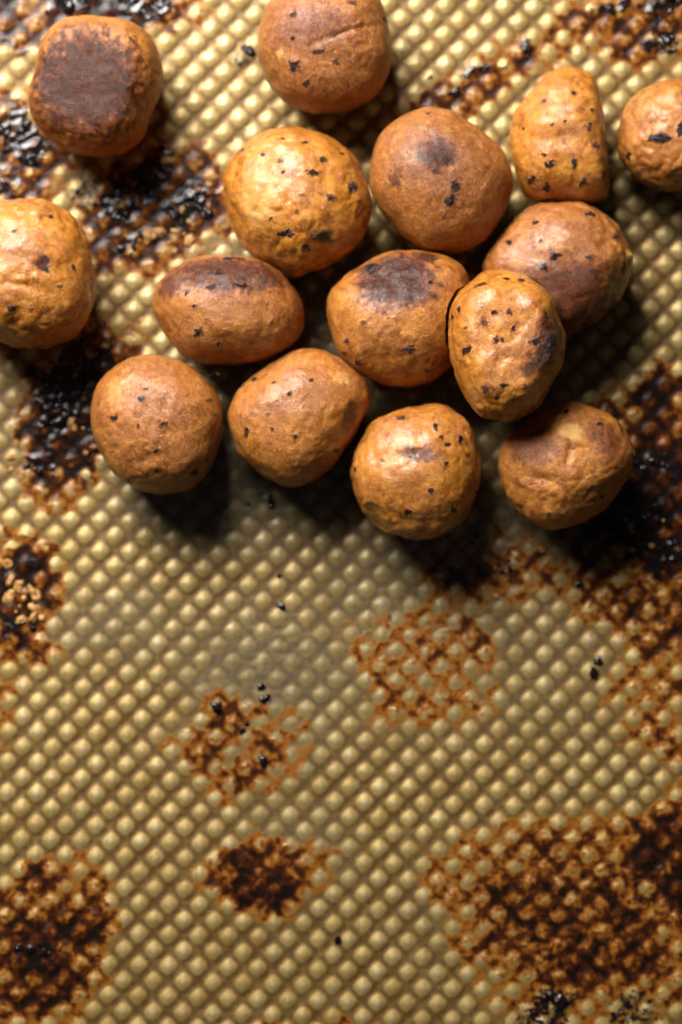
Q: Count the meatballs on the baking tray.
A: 15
